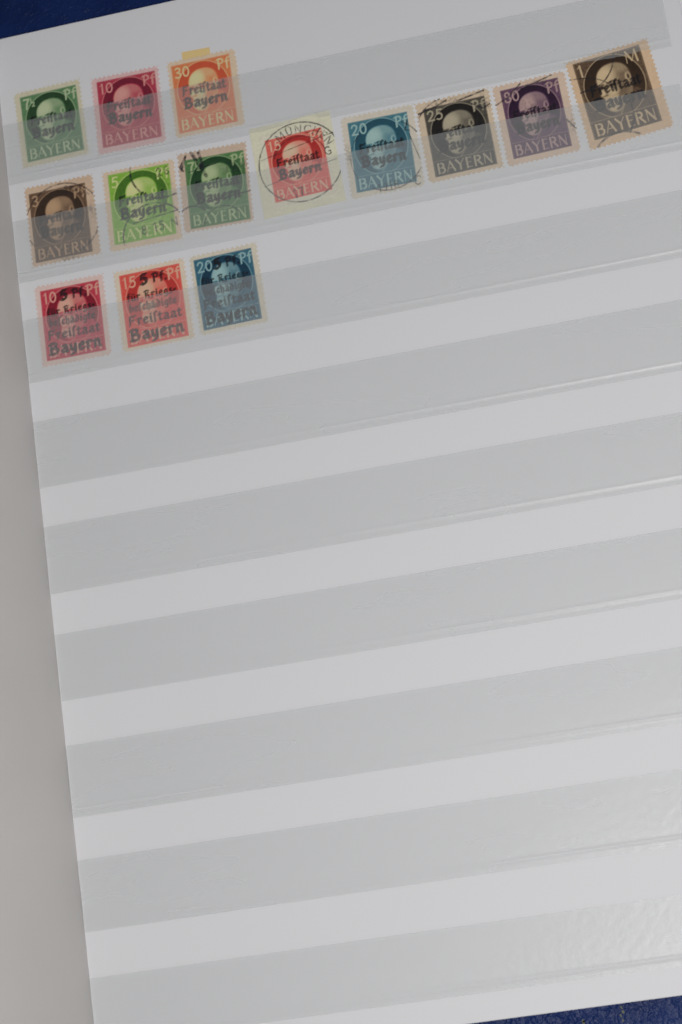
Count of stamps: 14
